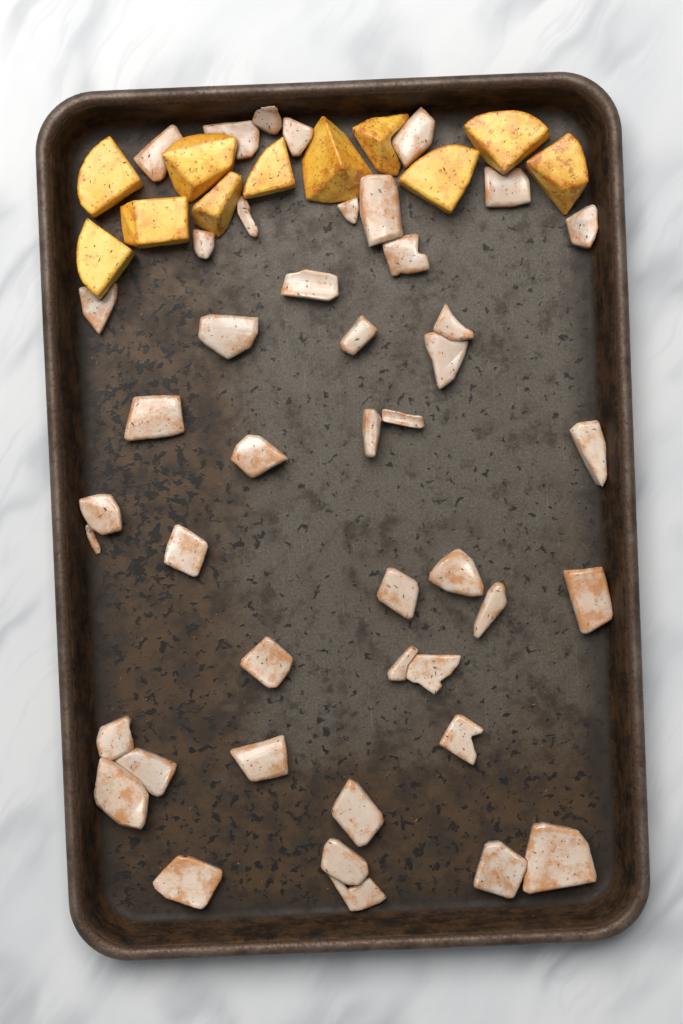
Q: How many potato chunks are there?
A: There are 11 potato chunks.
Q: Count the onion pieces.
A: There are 42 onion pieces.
